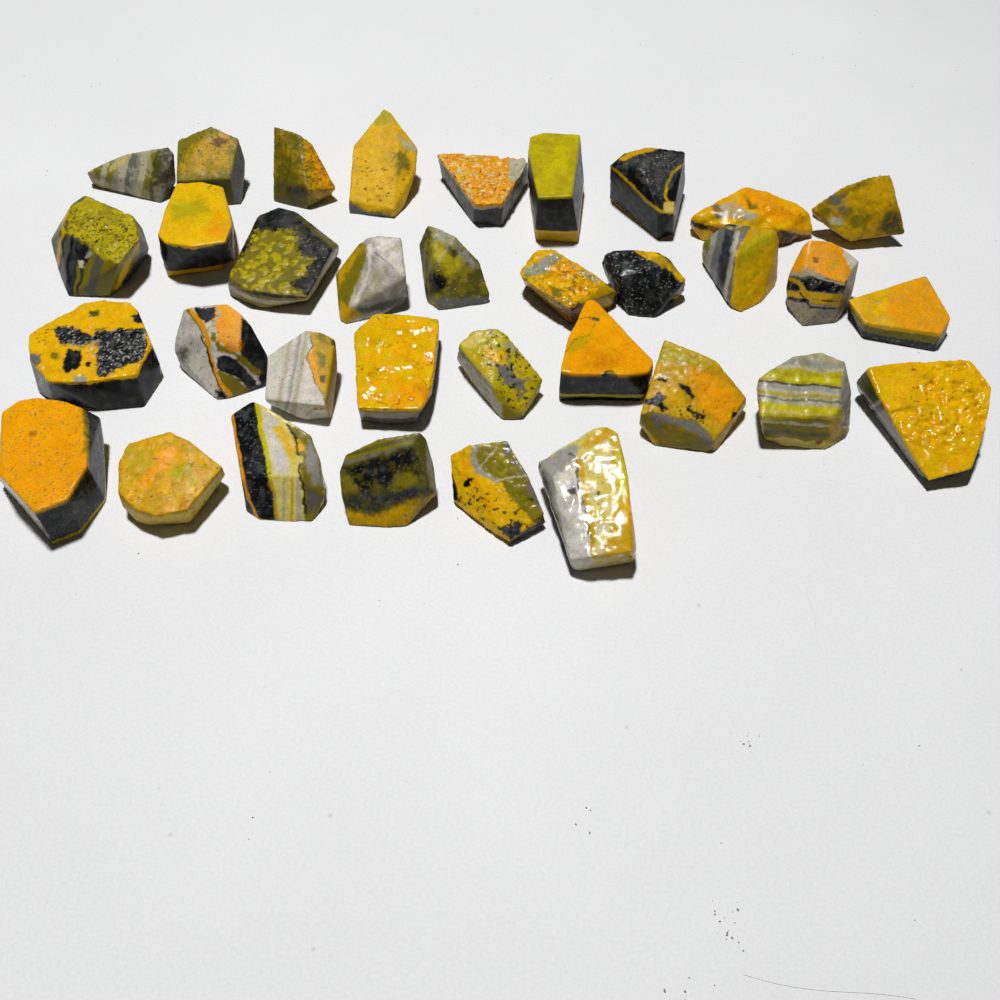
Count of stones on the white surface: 34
